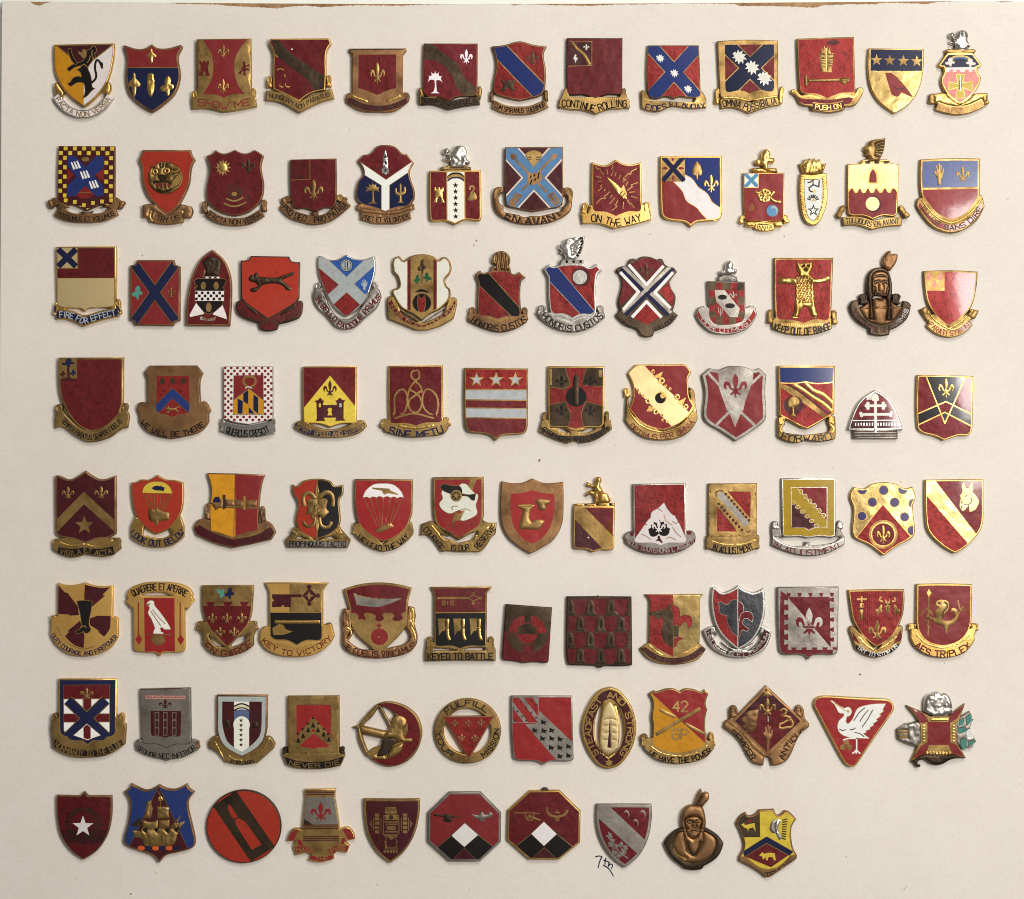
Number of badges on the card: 99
